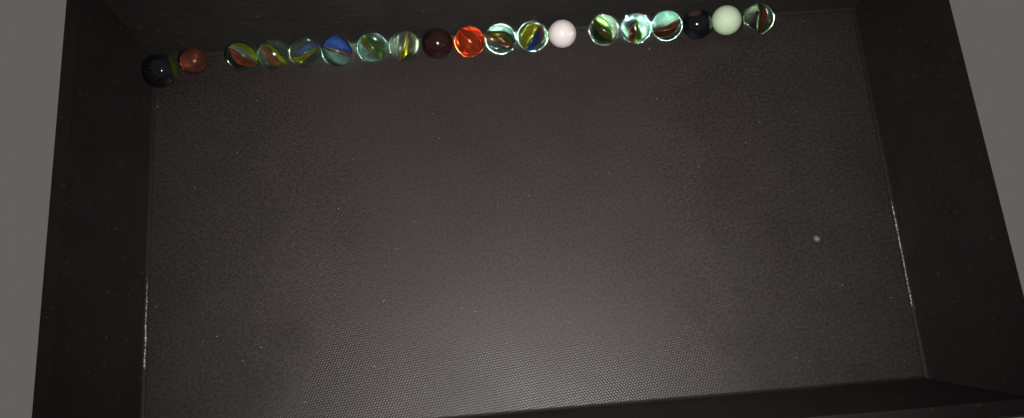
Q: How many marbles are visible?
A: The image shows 19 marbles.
